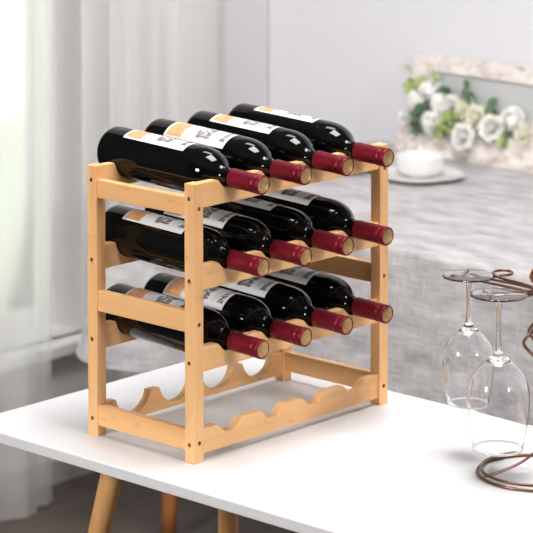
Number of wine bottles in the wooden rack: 12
